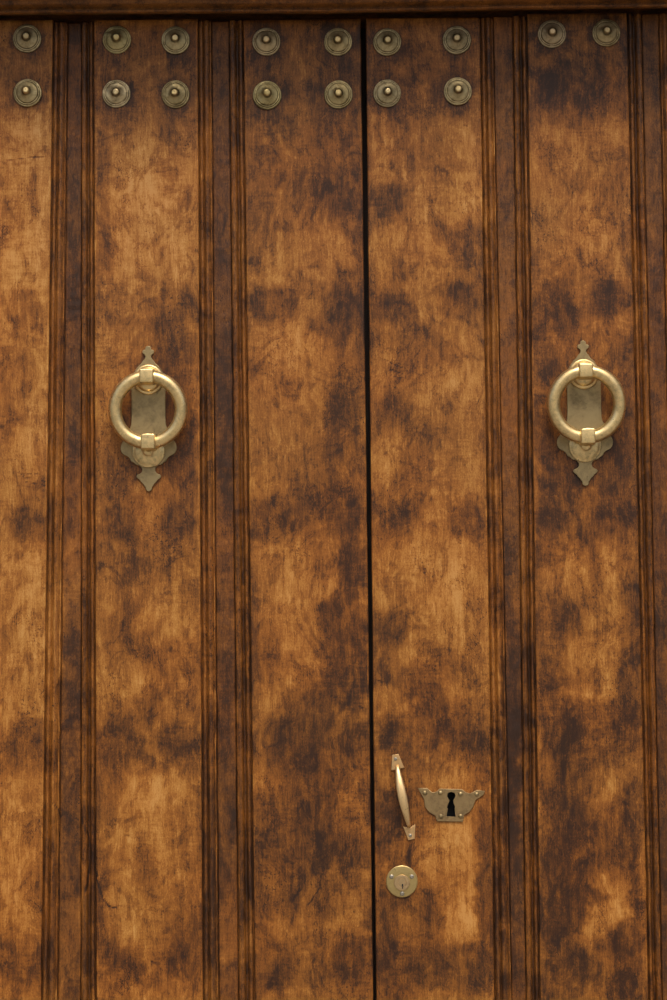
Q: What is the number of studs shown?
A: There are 16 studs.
